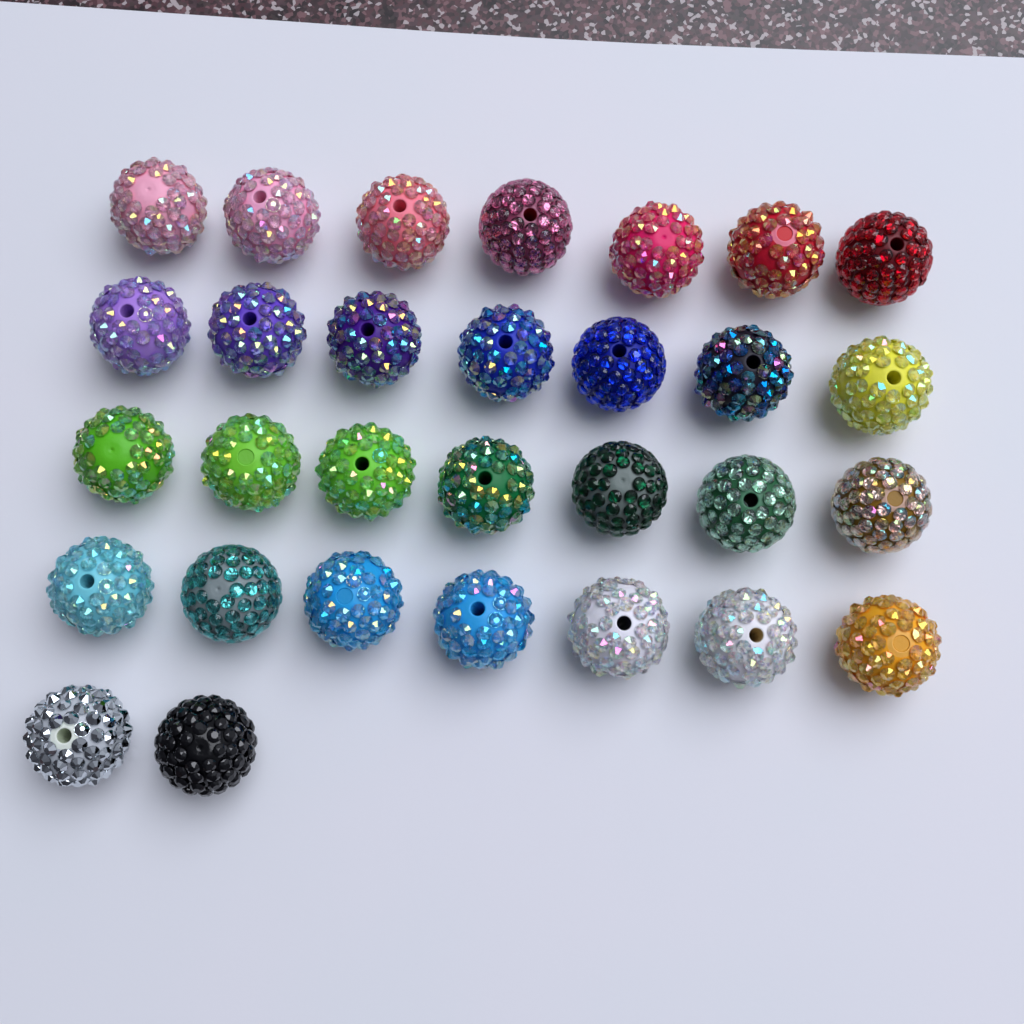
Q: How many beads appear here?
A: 30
